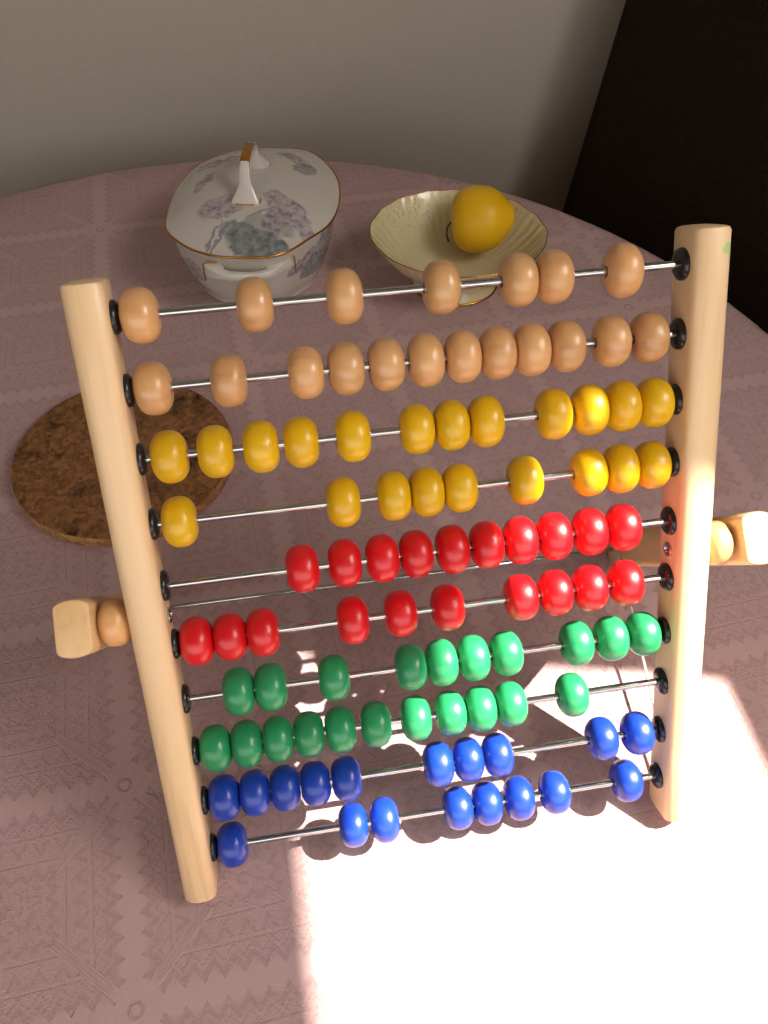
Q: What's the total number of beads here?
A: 99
